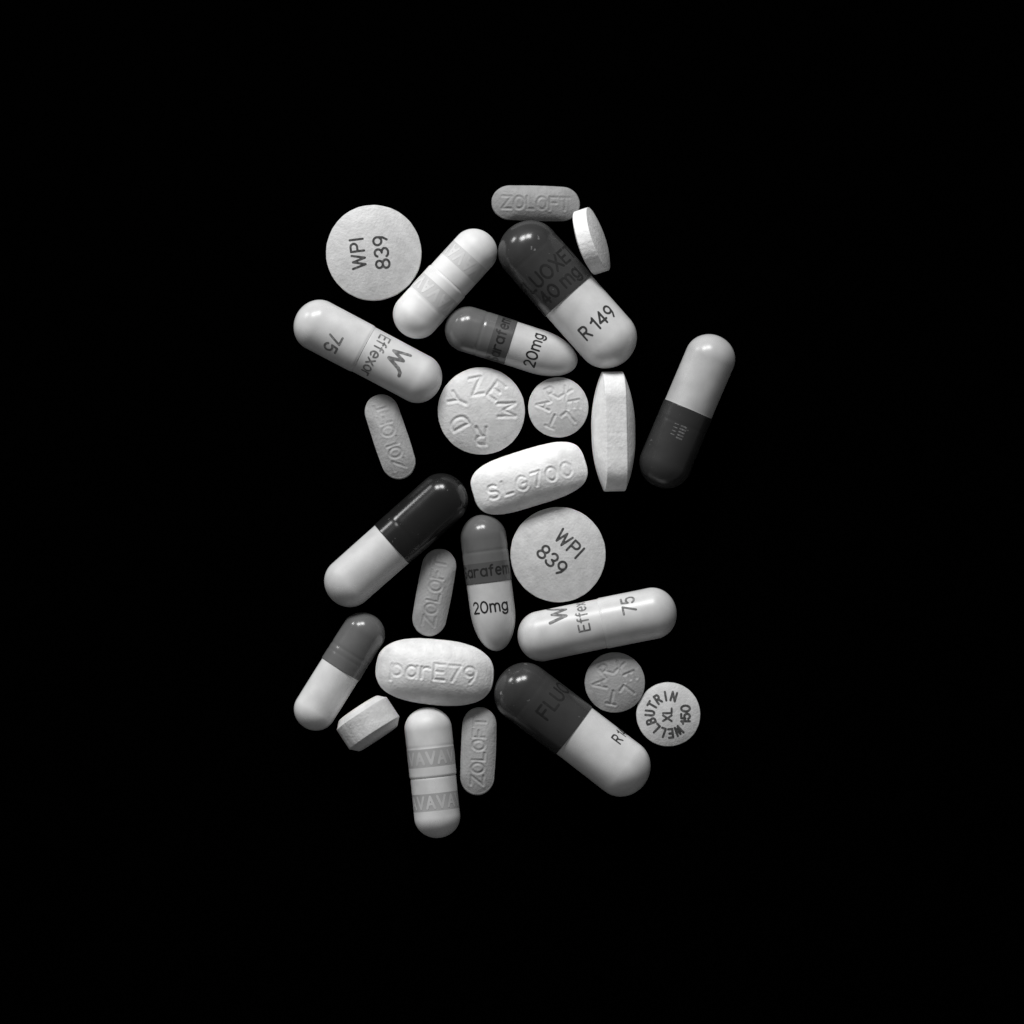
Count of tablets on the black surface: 15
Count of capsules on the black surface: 11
